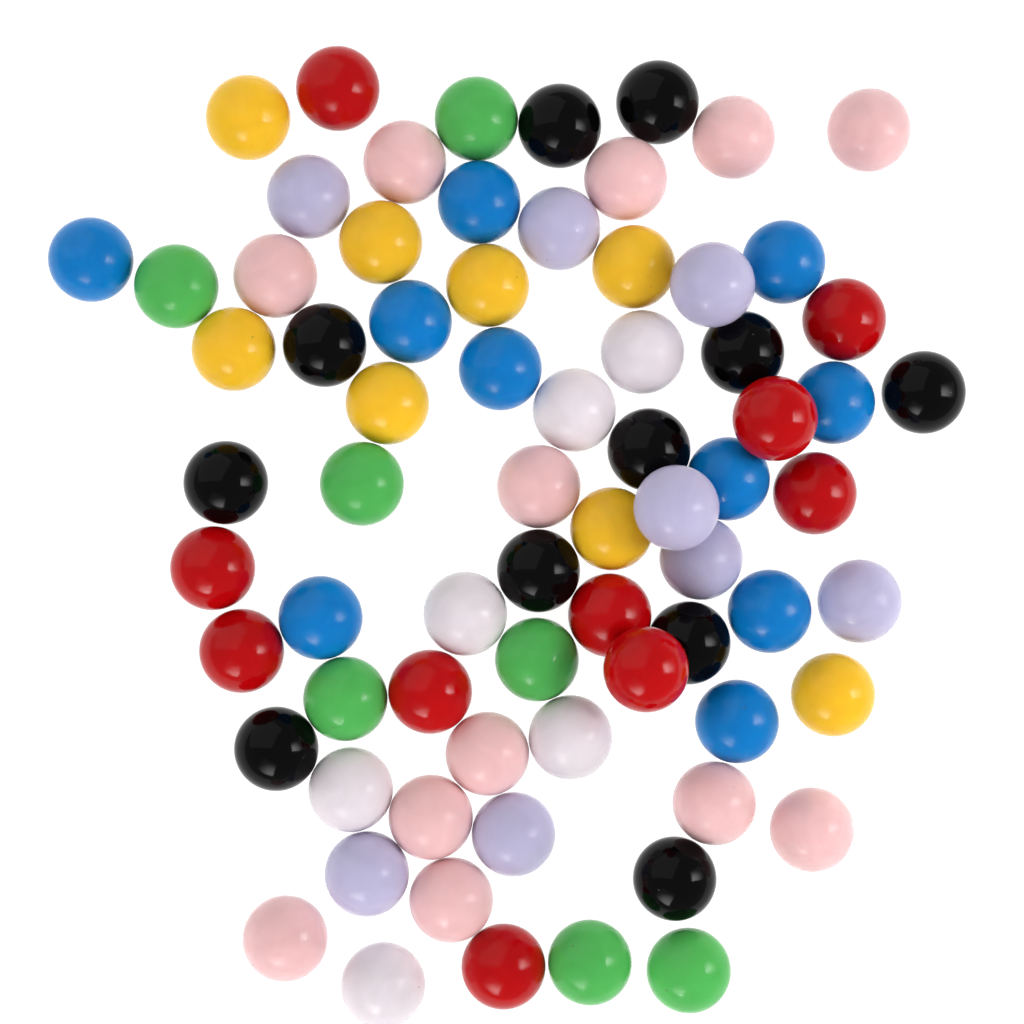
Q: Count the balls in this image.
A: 72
